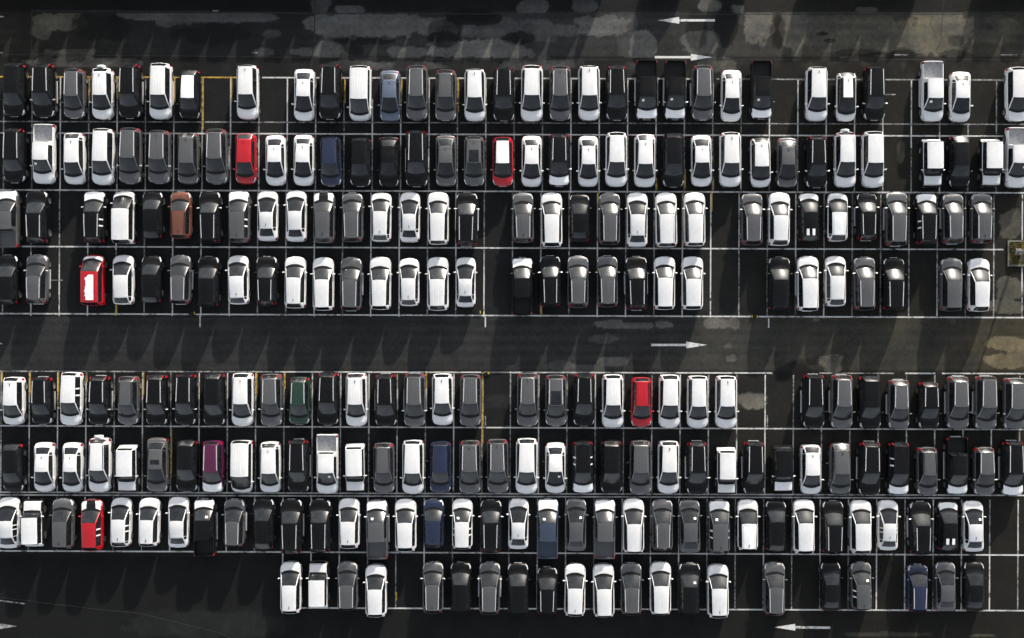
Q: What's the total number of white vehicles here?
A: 101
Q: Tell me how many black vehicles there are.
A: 75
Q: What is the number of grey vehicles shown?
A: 63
